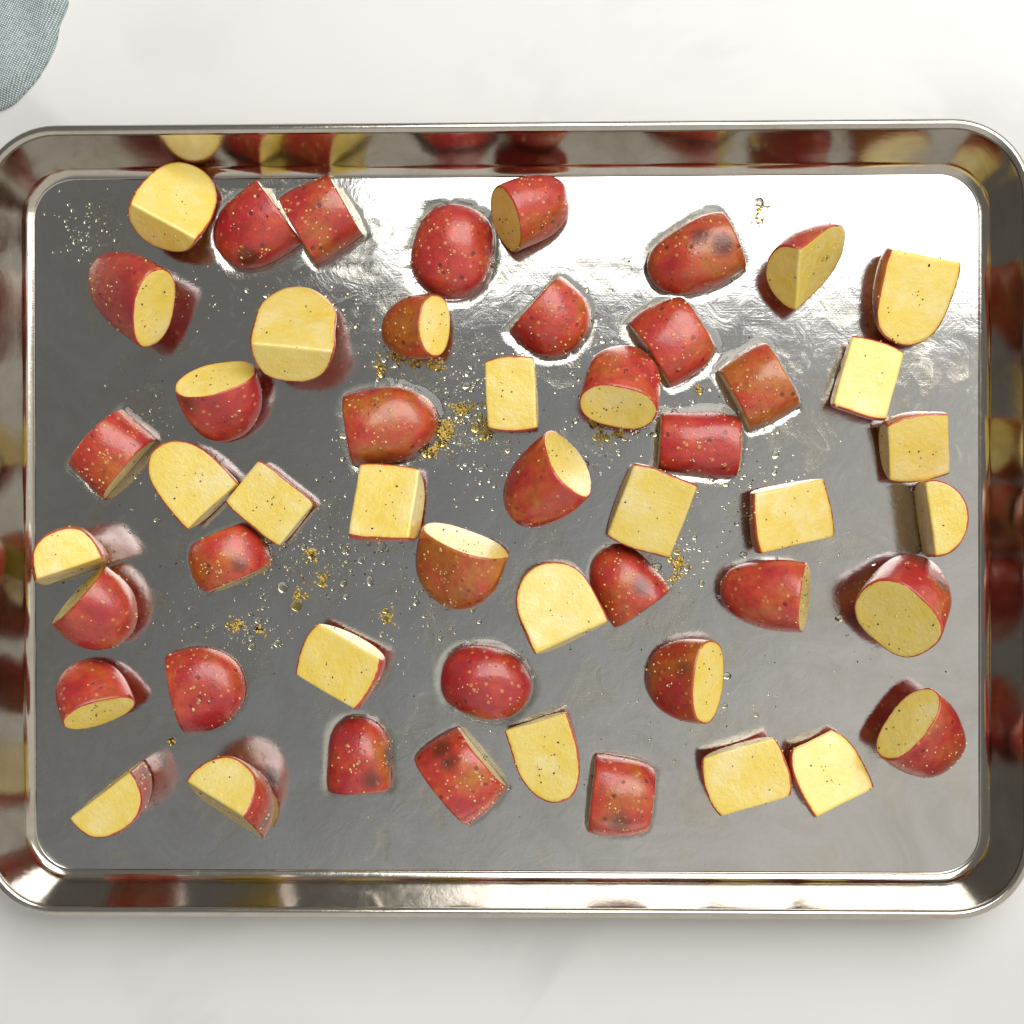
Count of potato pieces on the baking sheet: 51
